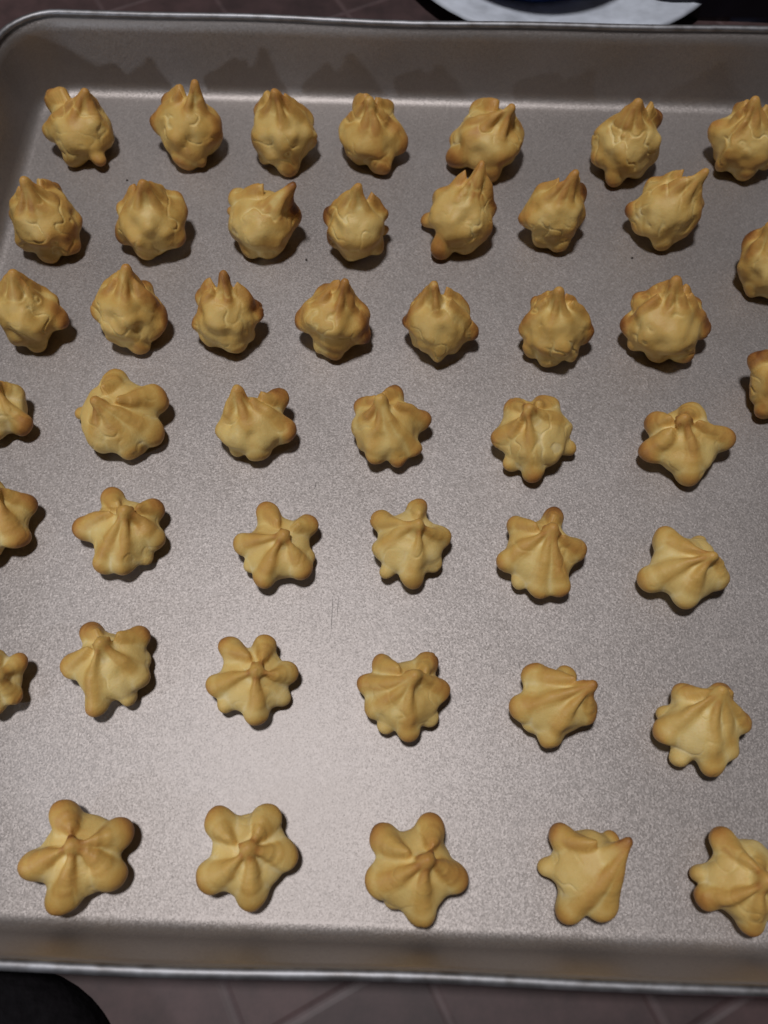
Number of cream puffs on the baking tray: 46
